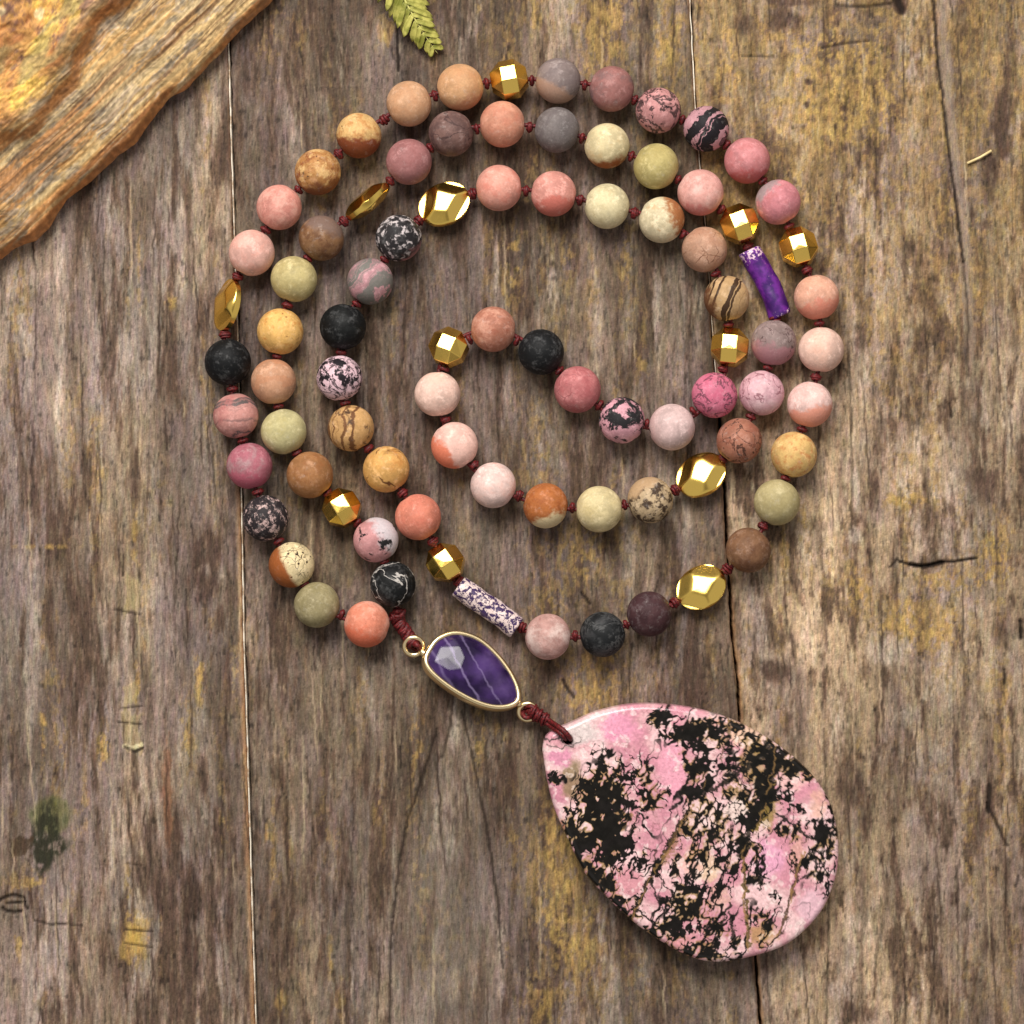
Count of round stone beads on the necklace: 71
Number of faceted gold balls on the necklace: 7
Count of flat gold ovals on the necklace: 5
